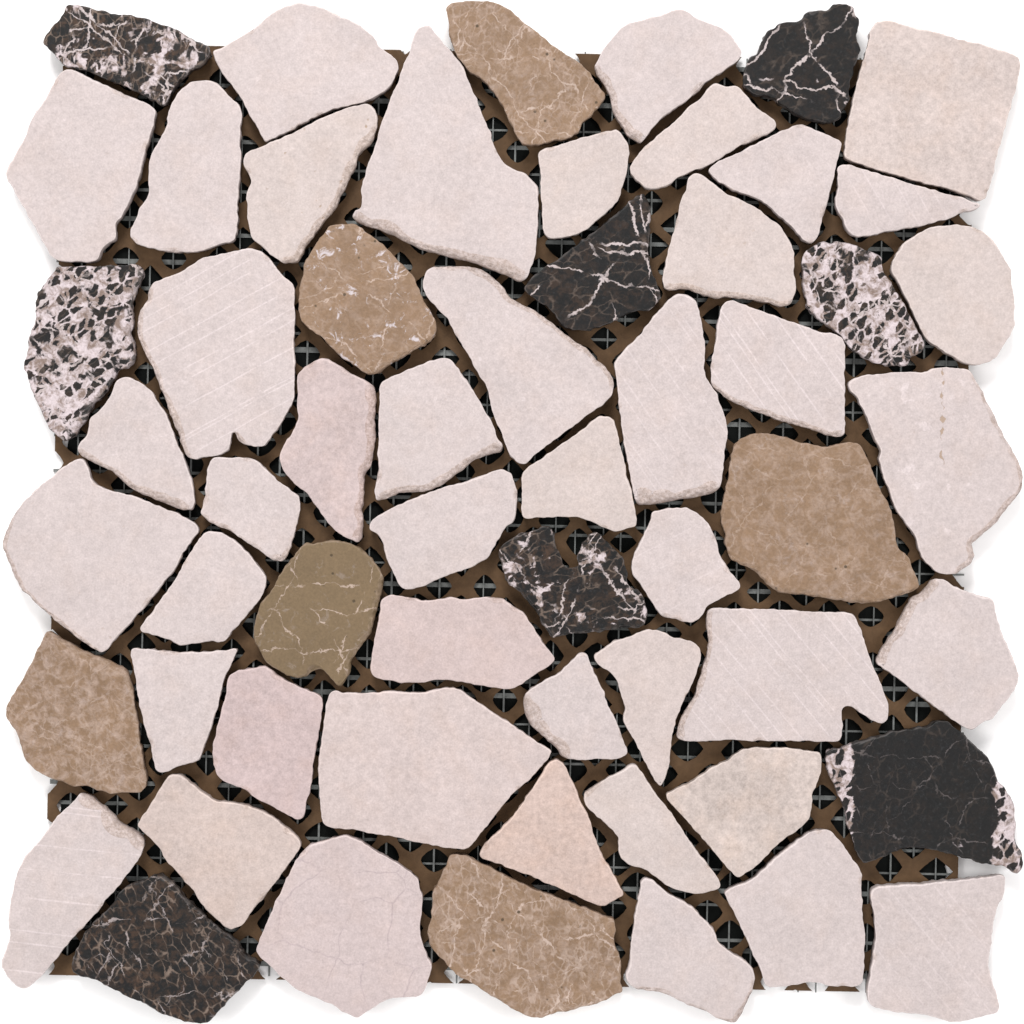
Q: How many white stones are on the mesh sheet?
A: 44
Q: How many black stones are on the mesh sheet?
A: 8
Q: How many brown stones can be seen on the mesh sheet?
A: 6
